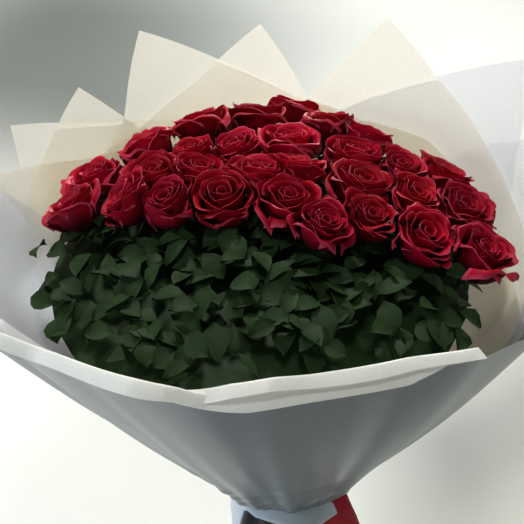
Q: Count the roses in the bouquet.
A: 29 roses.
